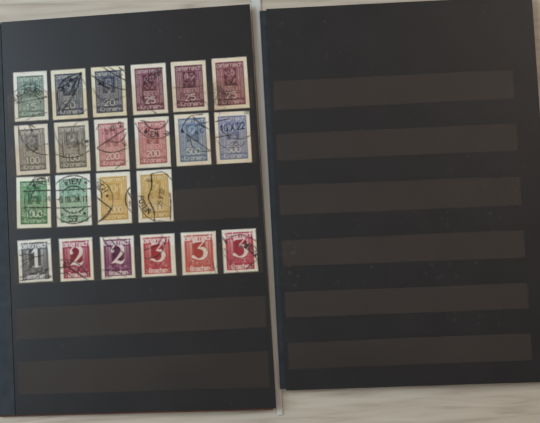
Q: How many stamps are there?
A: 22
